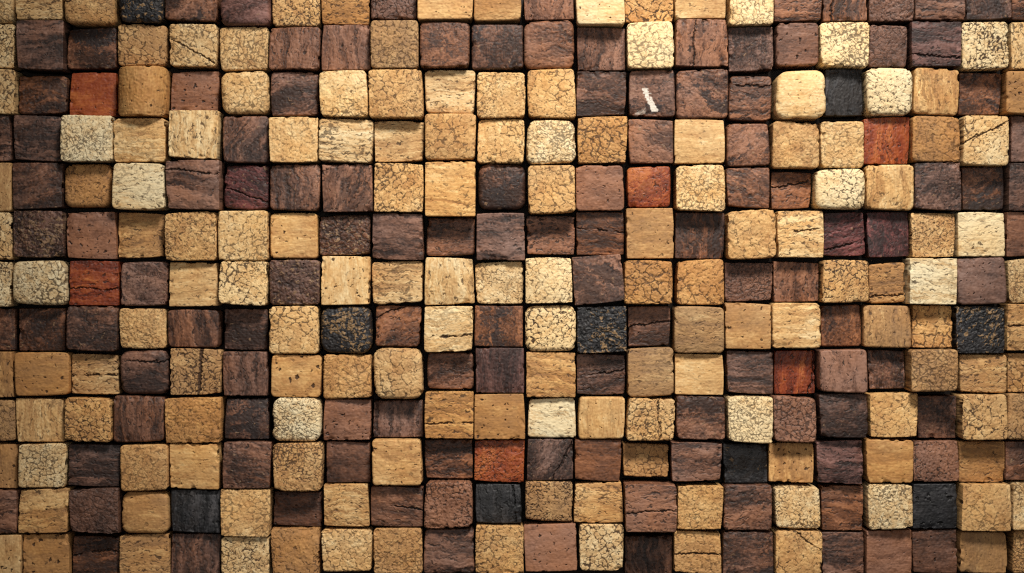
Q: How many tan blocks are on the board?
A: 152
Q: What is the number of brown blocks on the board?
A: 119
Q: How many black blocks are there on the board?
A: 9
